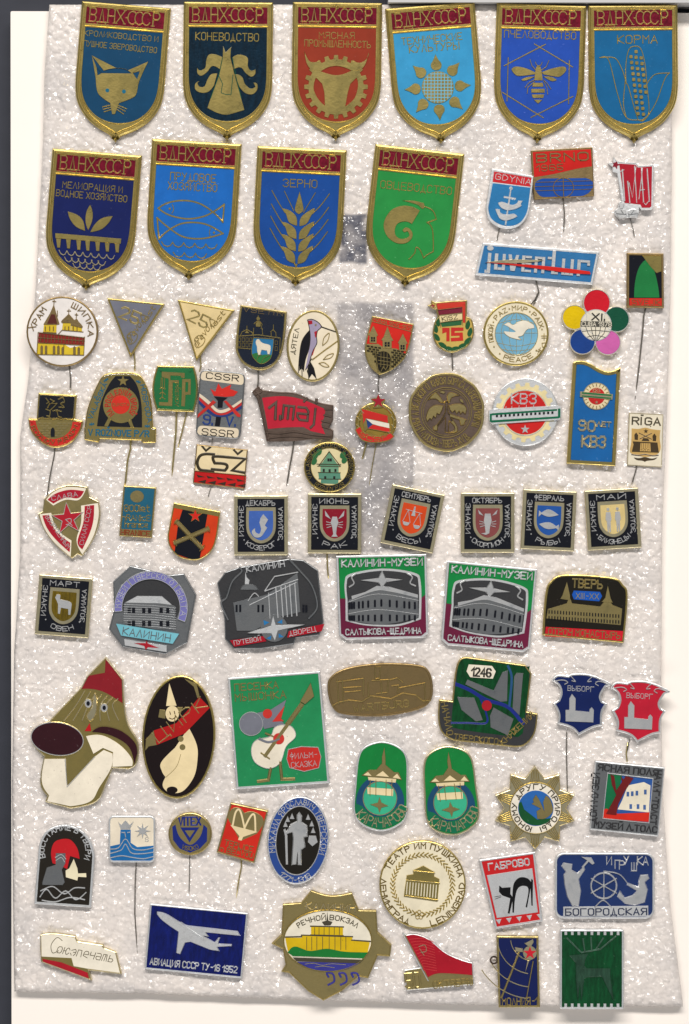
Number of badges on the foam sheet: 76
